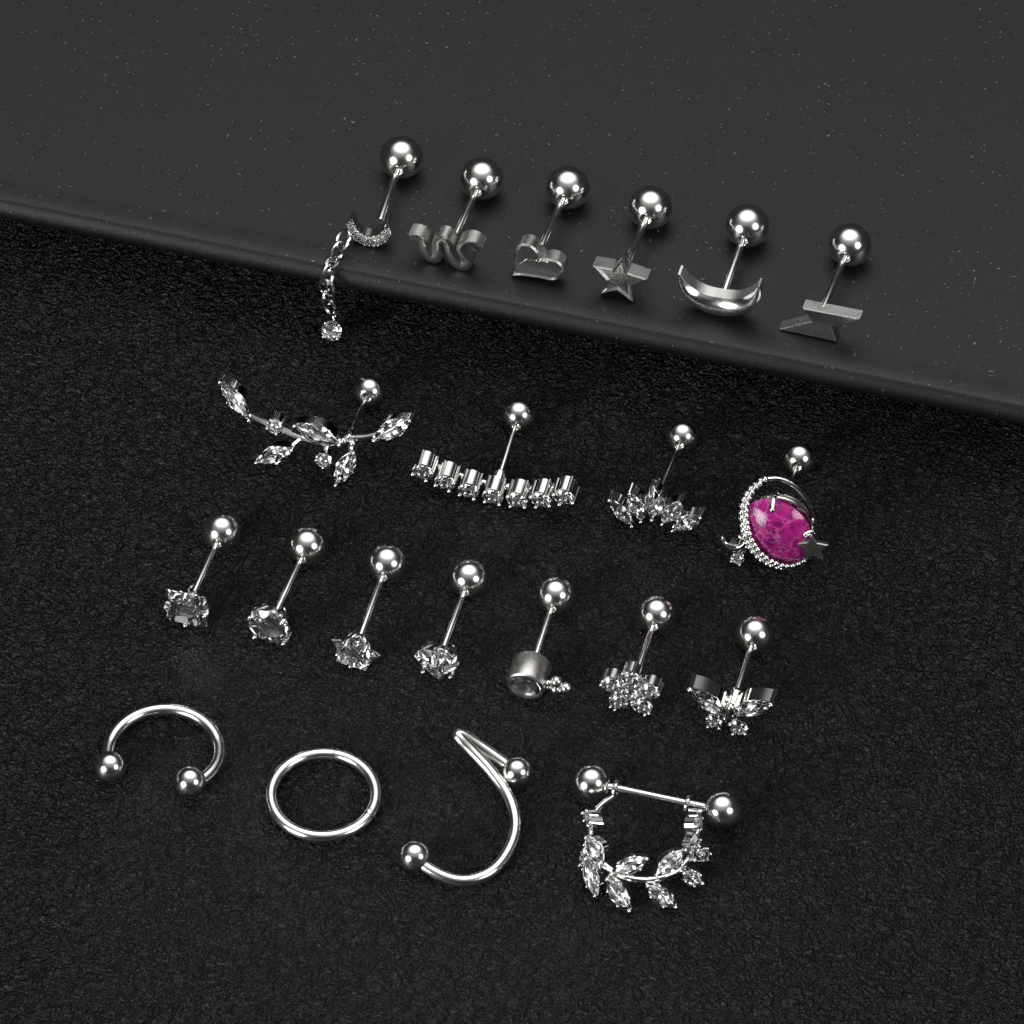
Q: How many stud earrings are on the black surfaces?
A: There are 17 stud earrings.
